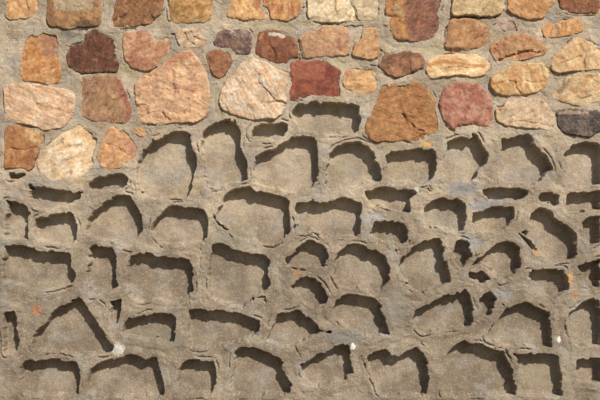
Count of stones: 44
